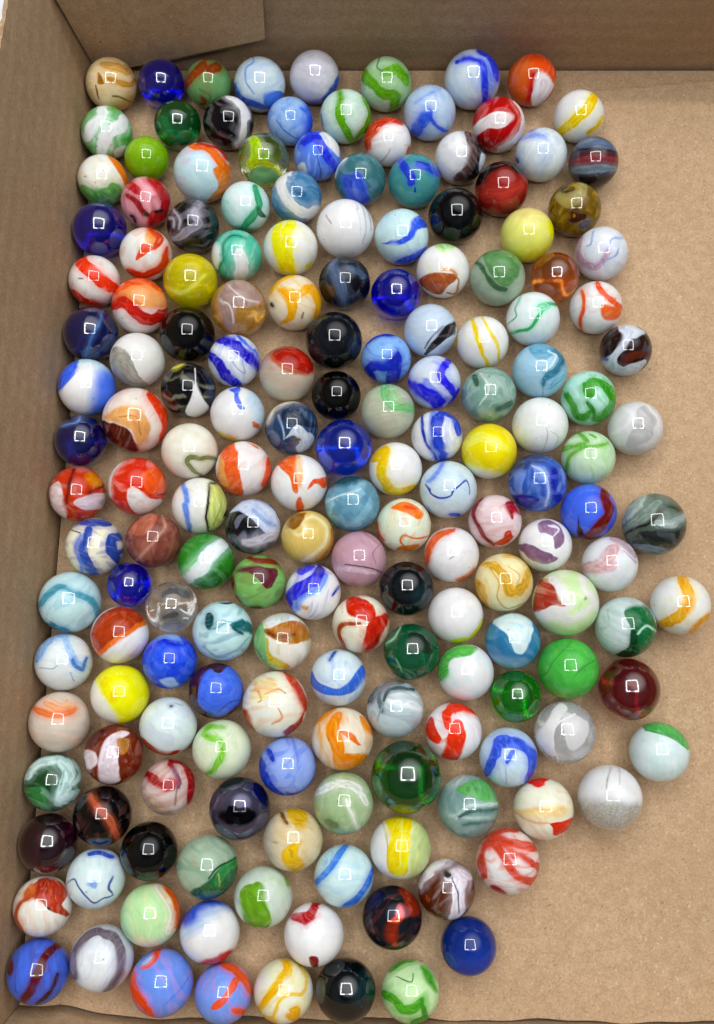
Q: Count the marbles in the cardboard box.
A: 175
